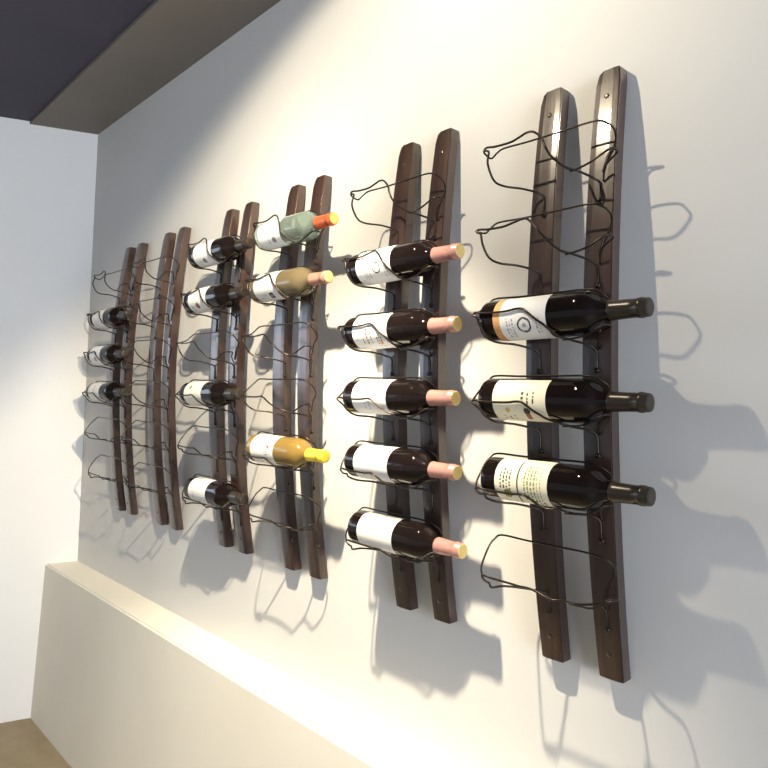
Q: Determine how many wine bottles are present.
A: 18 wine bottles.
